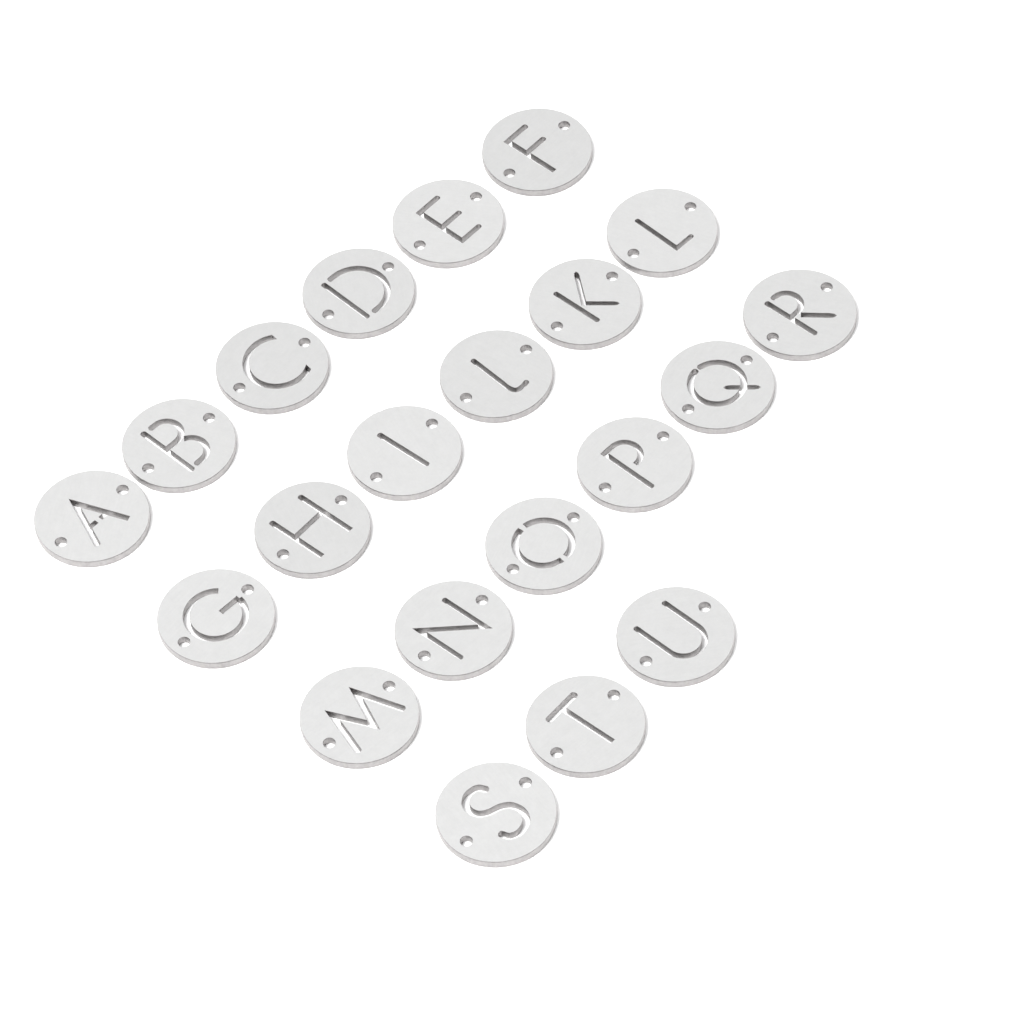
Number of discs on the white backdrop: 21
